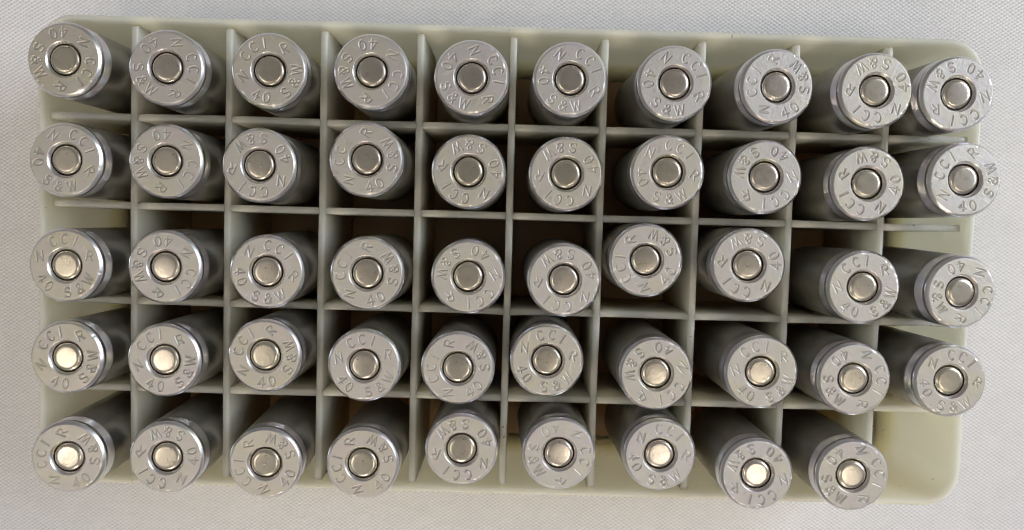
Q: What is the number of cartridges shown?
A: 49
